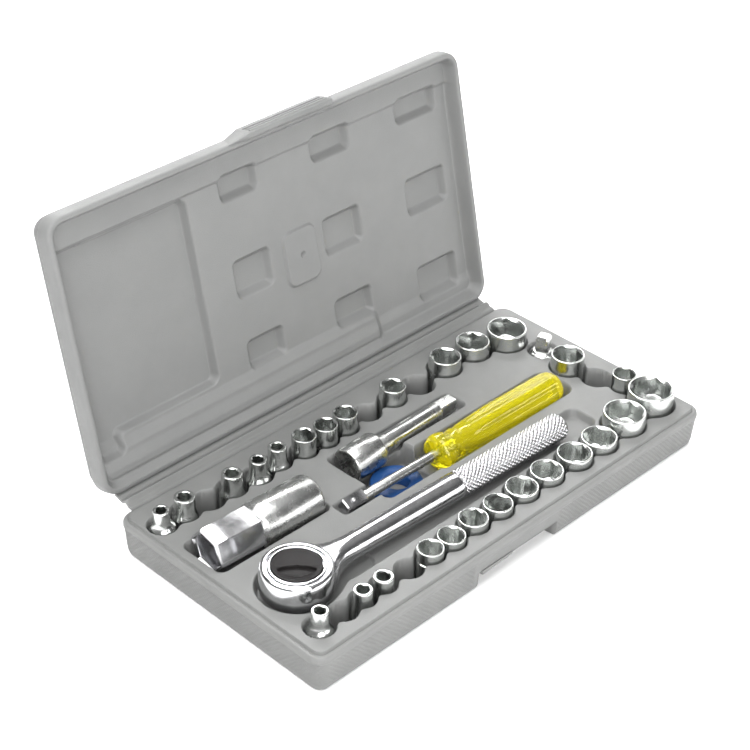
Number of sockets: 27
